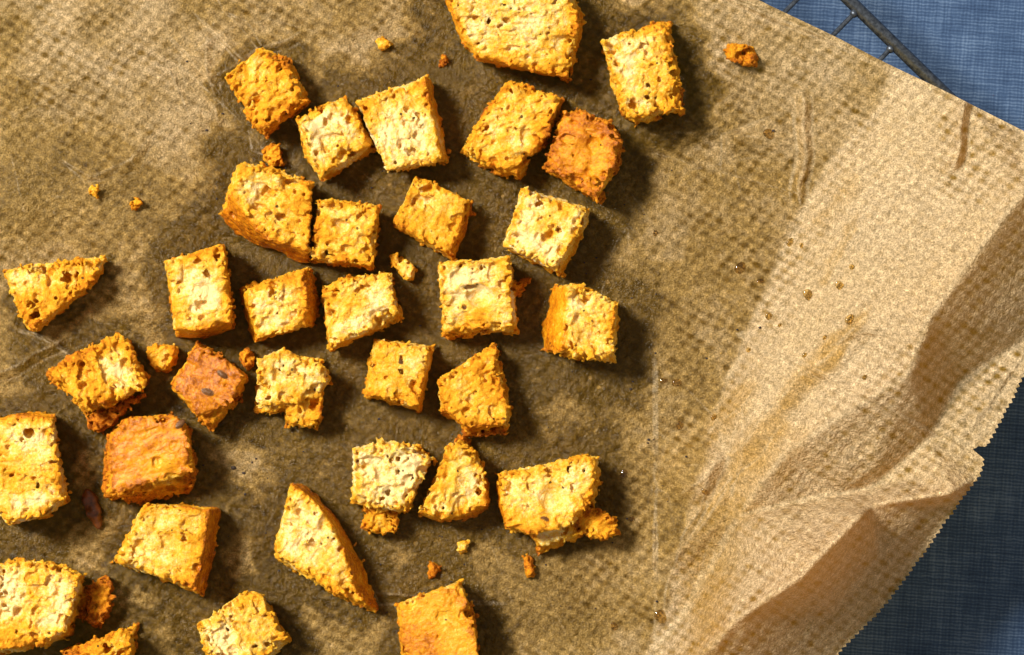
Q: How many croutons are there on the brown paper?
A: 33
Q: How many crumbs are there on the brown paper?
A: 12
